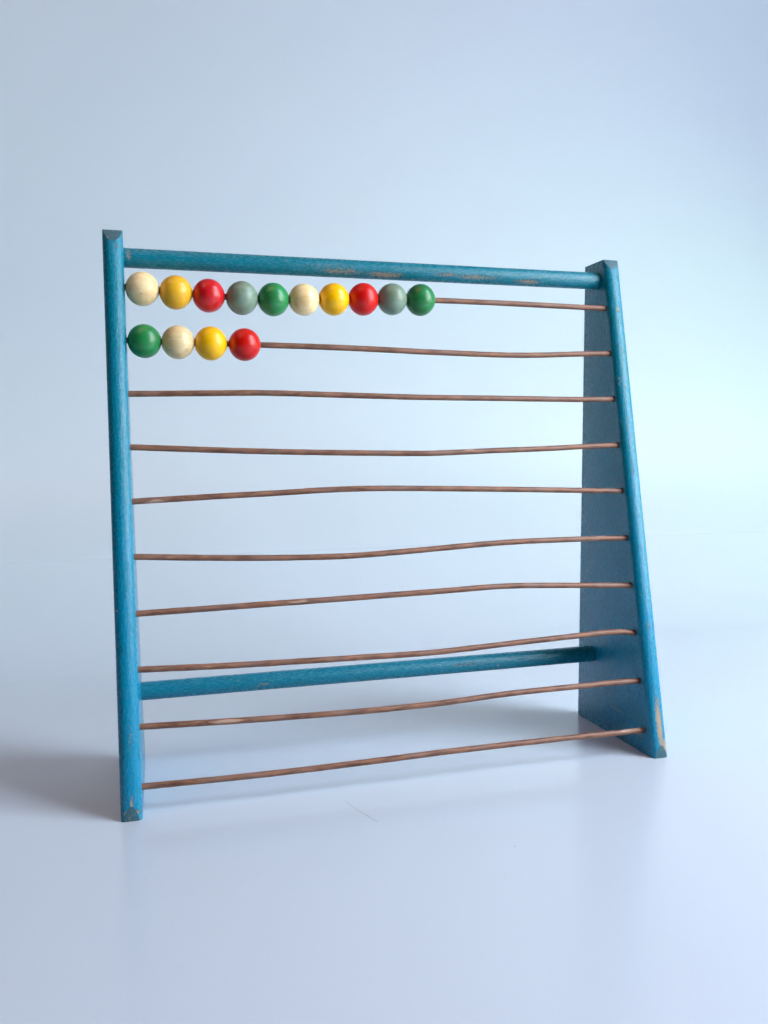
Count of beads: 14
